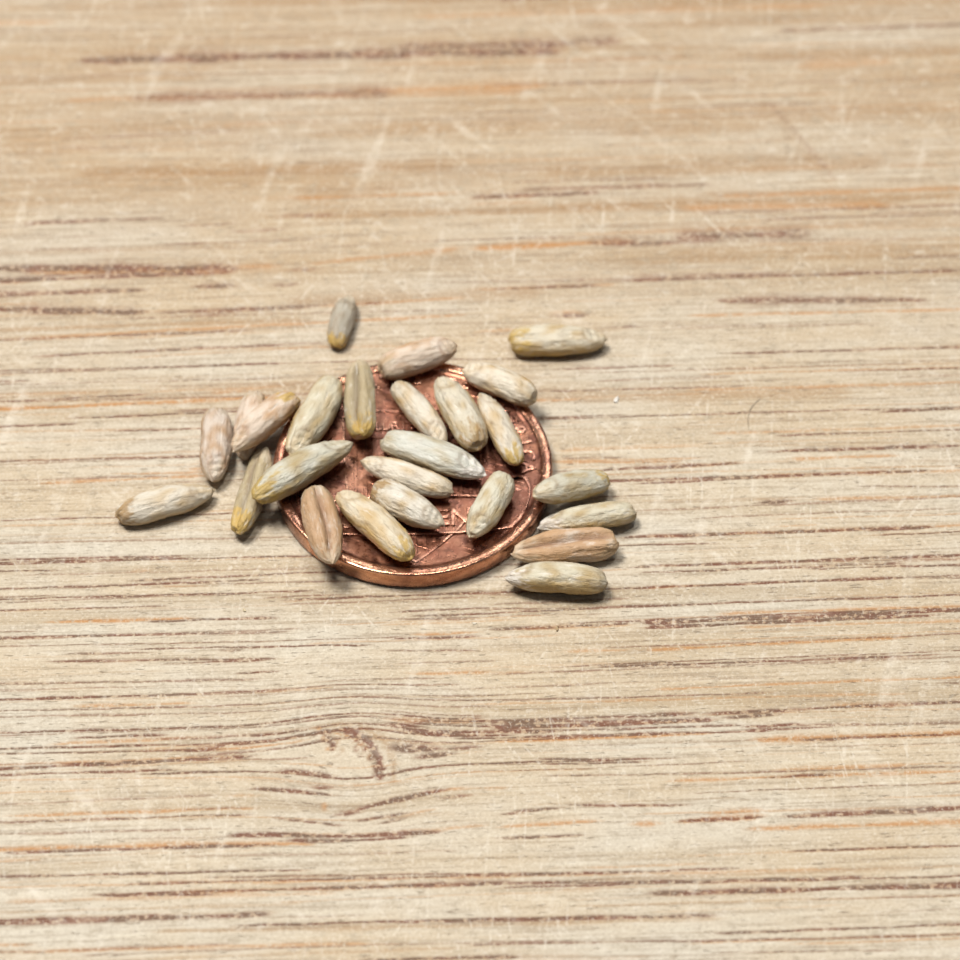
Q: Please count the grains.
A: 25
